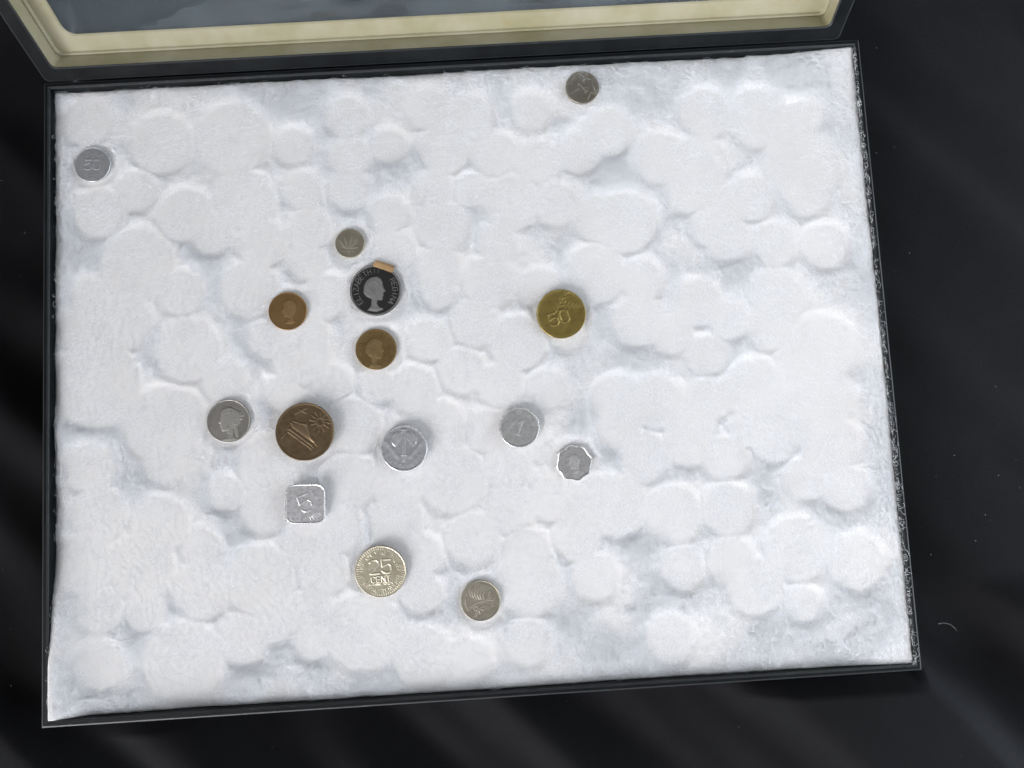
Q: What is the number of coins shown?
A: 15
